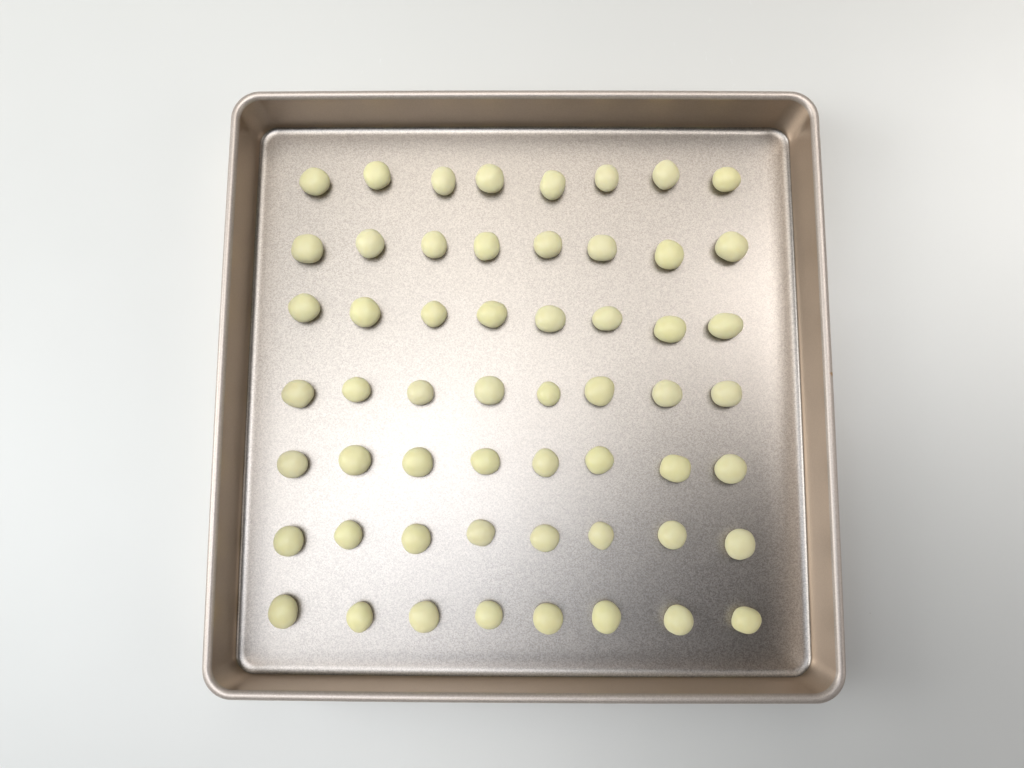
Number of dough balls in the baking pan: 56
